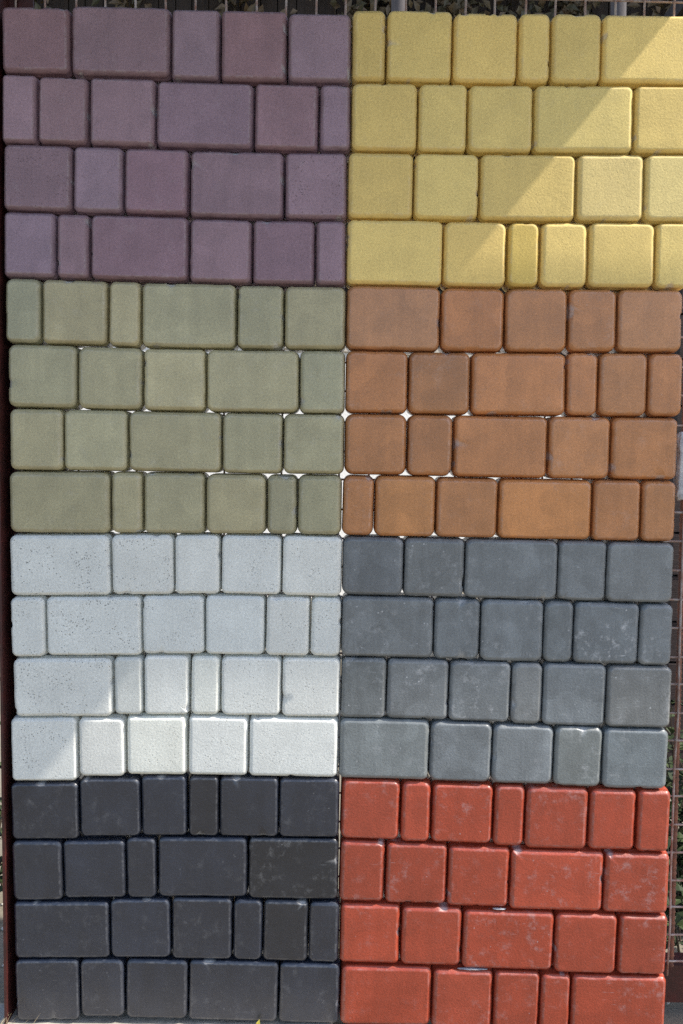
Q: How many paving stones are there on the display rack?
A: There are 176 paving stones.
